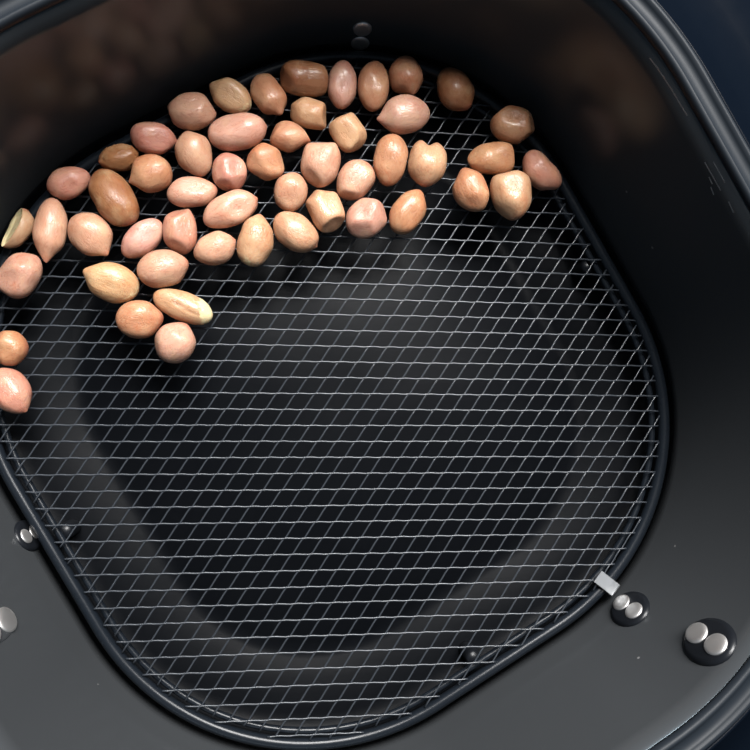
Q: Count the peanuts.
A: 52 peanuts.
